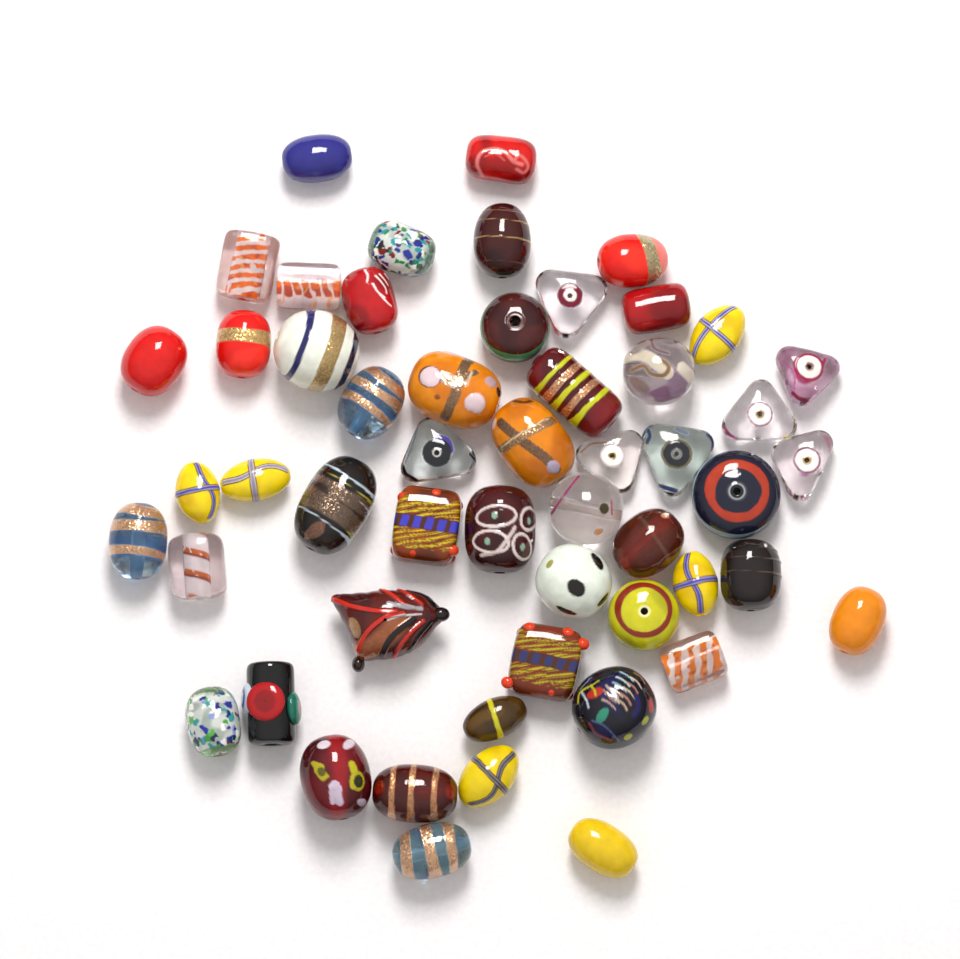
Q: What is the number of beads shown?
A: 53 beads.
